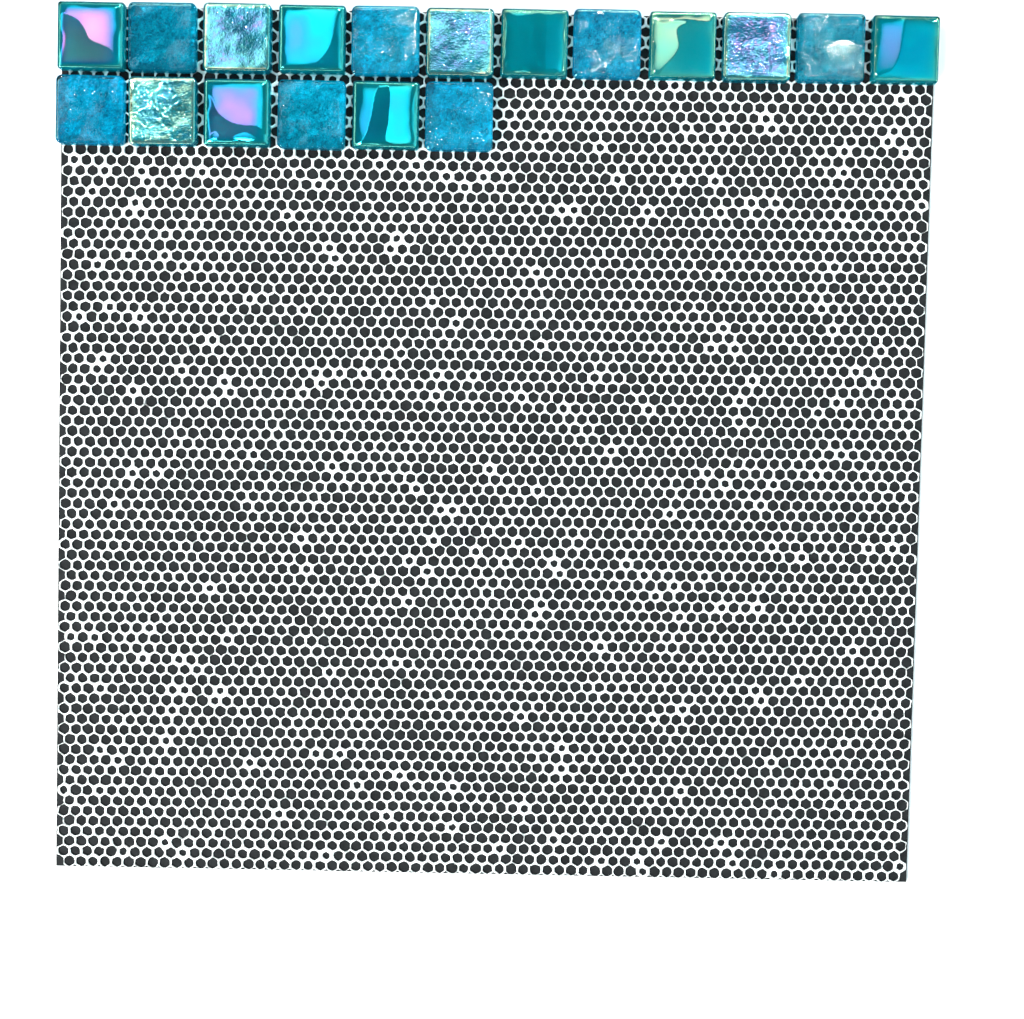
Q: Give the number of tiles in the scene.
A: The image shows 18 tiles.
